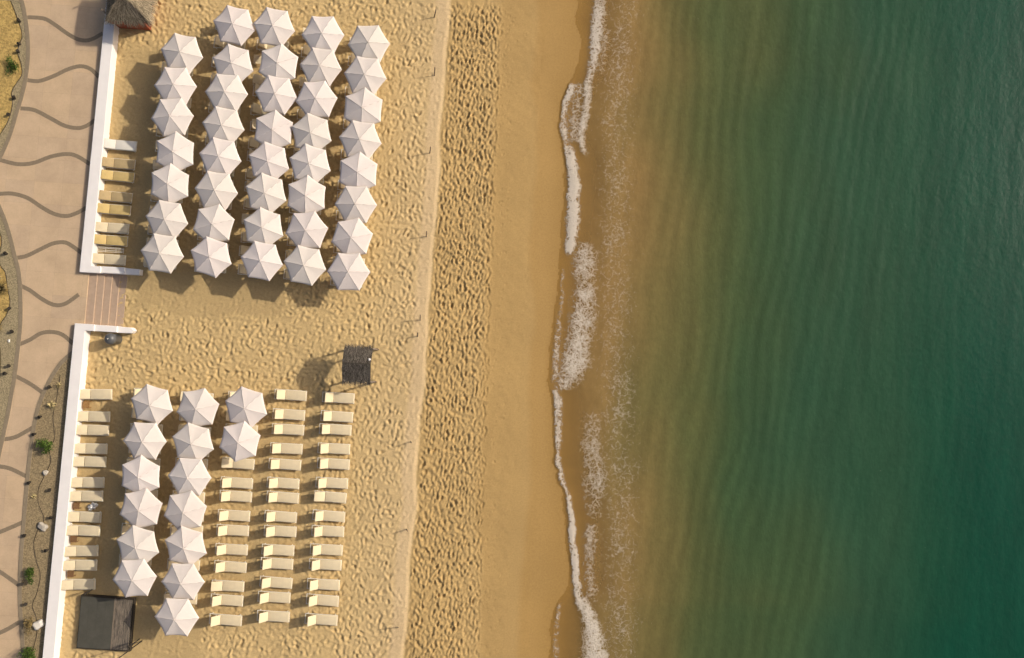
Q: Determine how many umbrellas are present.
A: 54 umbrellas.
